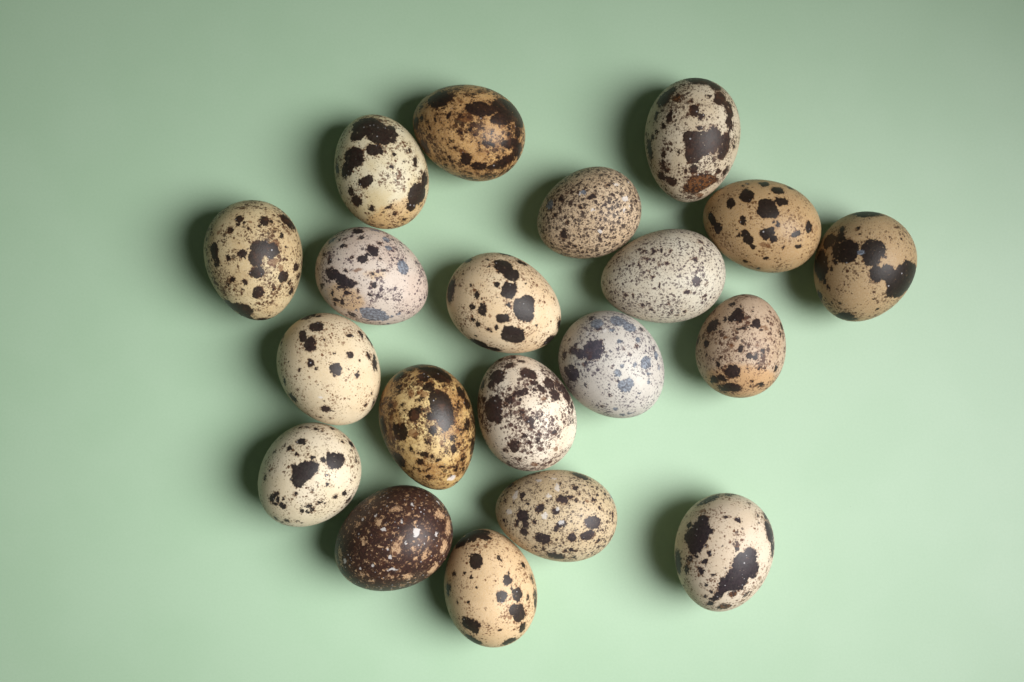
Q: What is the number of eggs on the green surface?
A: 20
